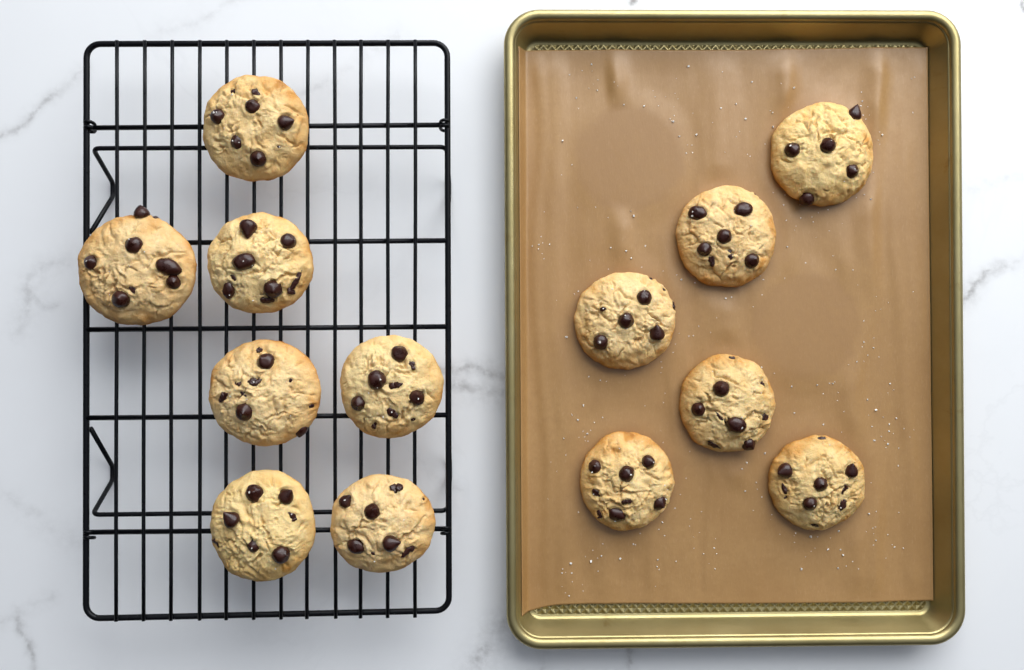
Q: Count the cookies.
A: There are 13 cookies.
